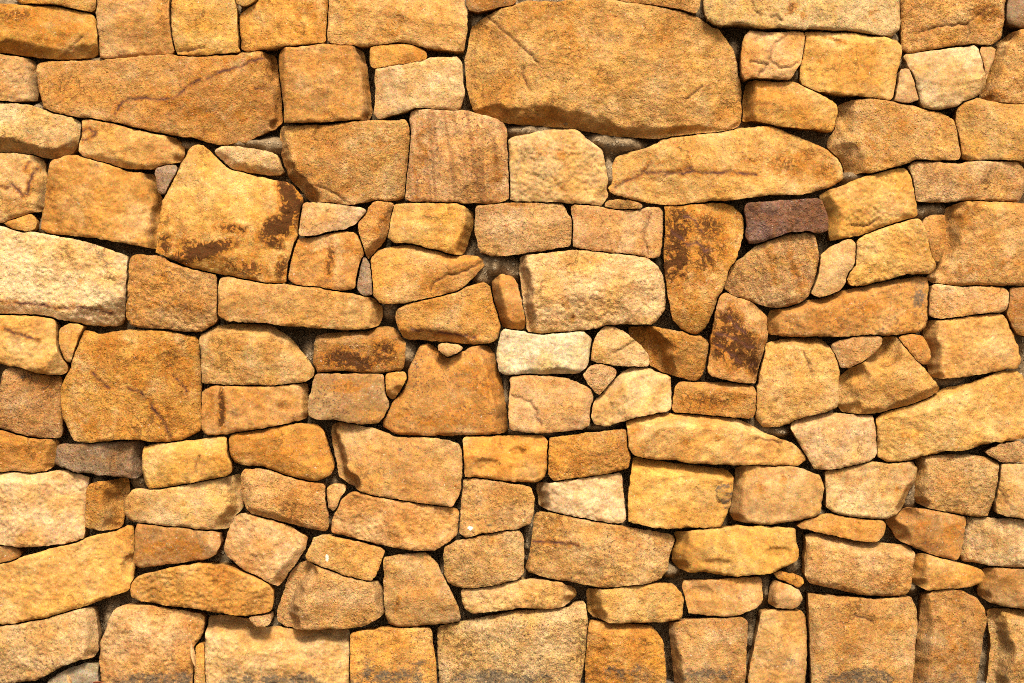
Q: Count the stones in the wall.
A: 150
